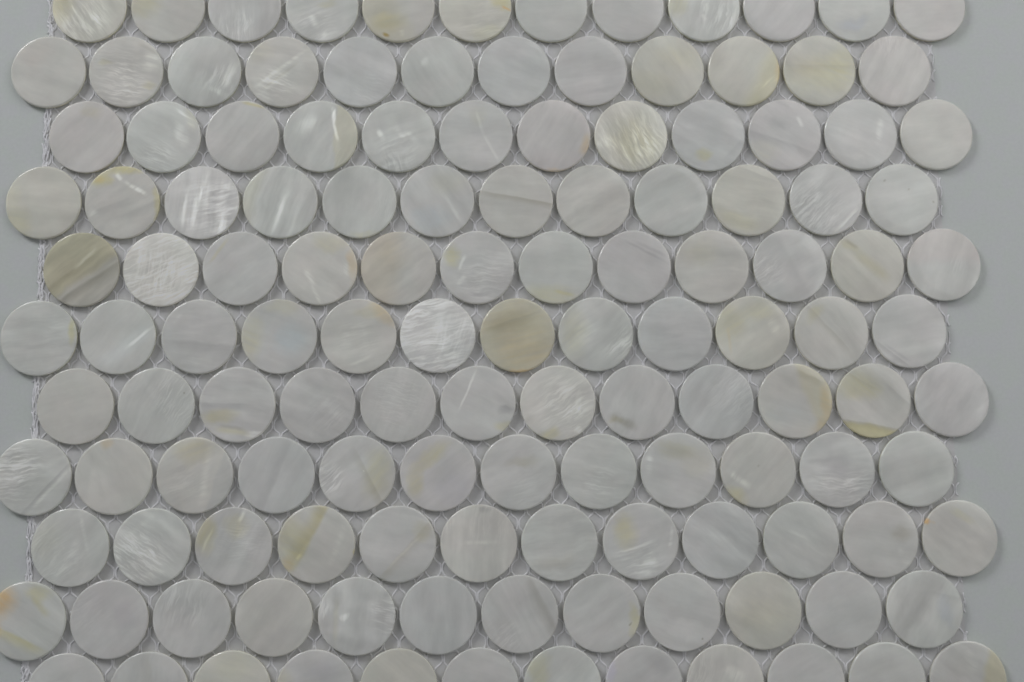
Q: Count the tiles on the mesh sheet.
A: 132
